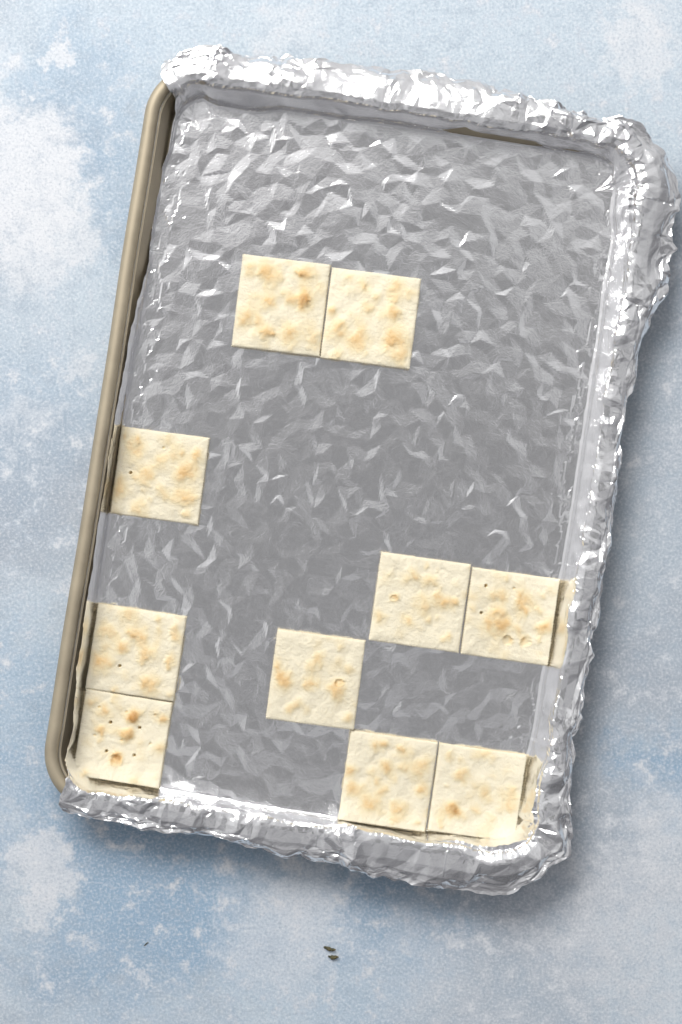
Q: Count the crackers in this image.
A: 10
